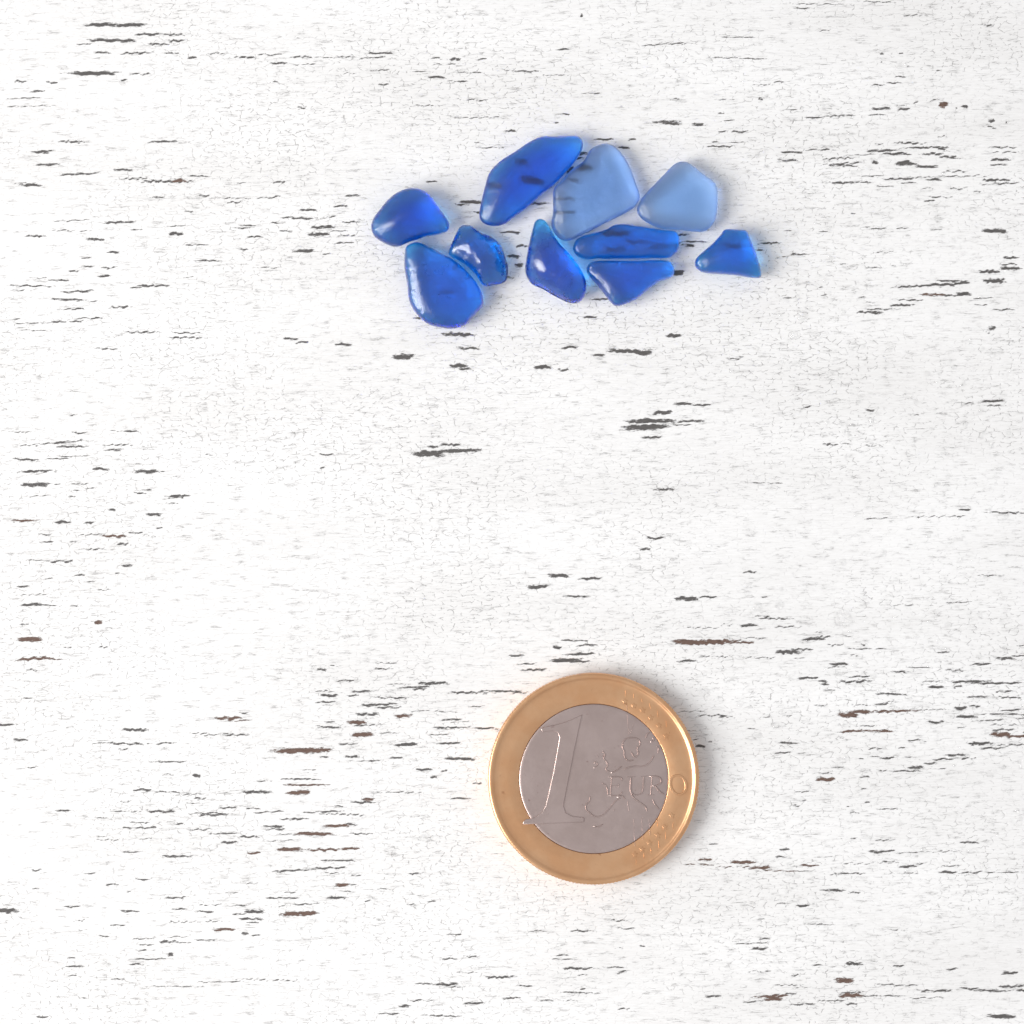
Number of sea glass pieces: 10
